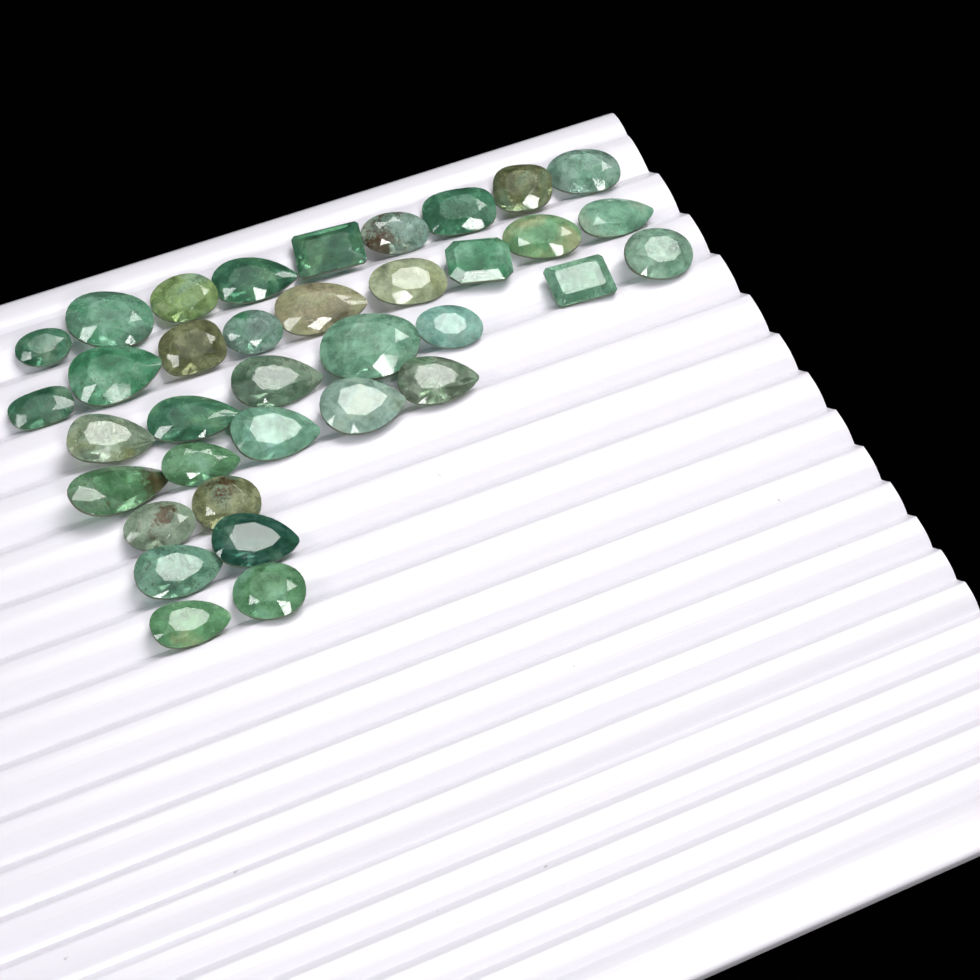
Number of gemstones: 36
